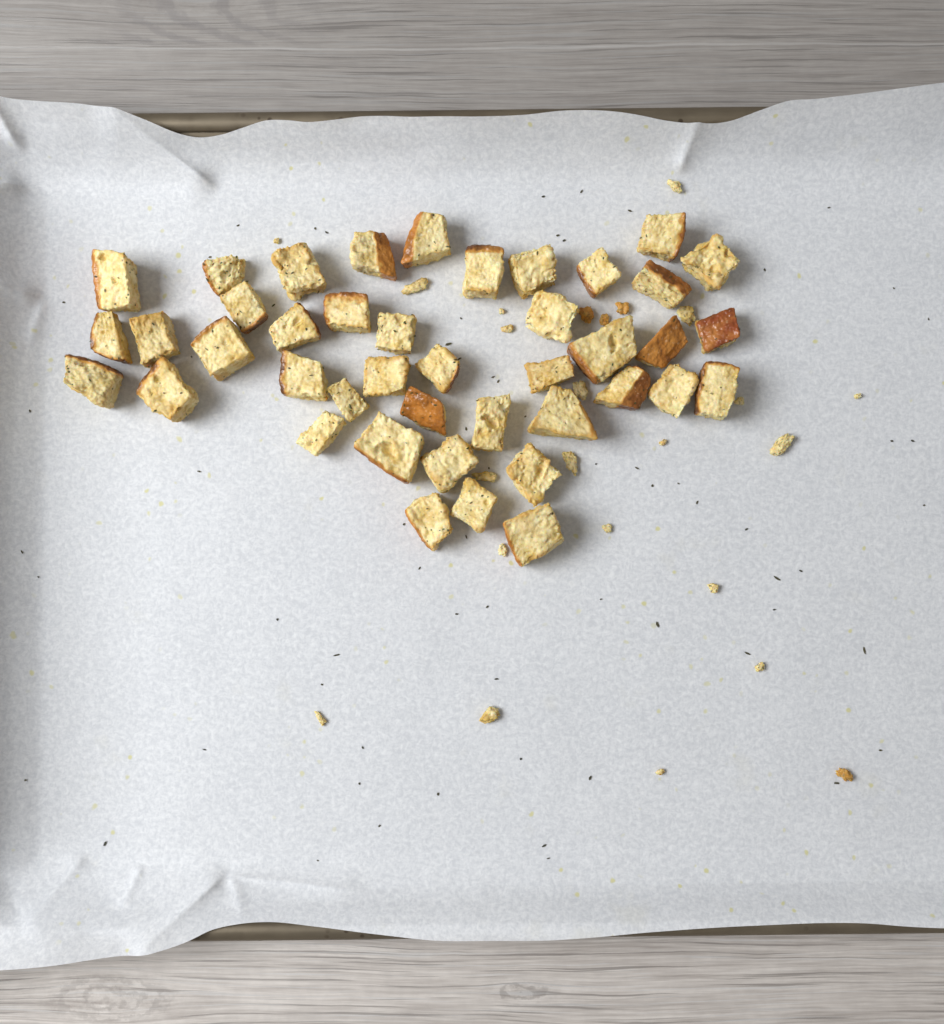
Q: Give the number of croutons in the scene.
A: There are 42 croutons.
